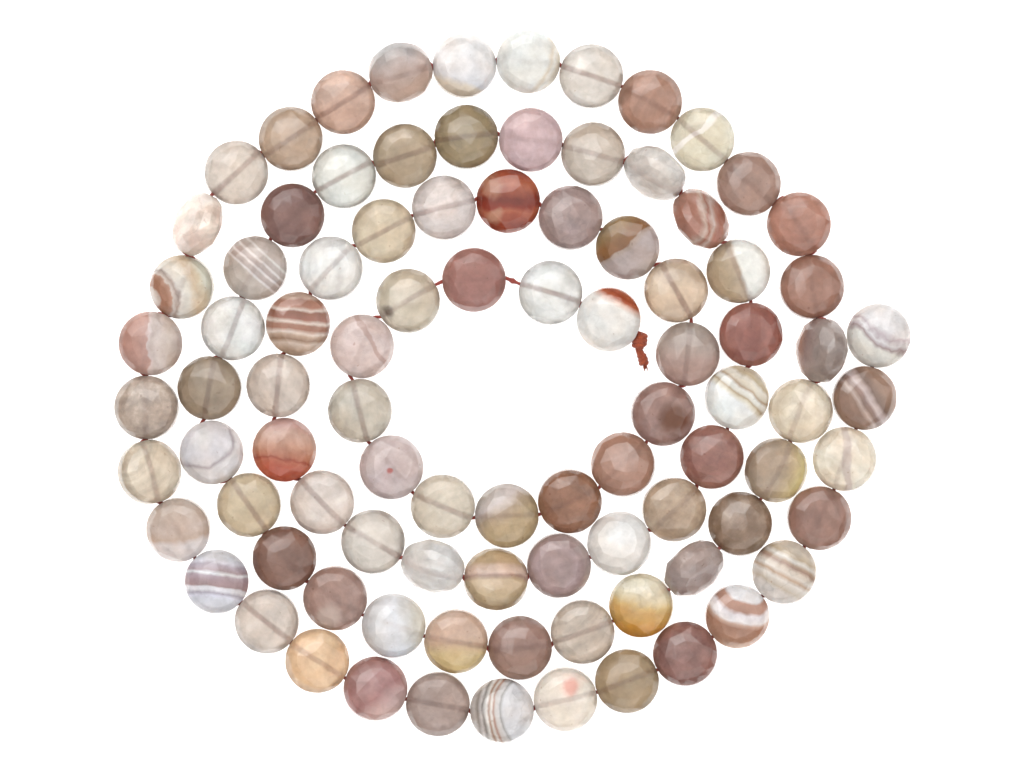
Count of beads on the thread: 92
